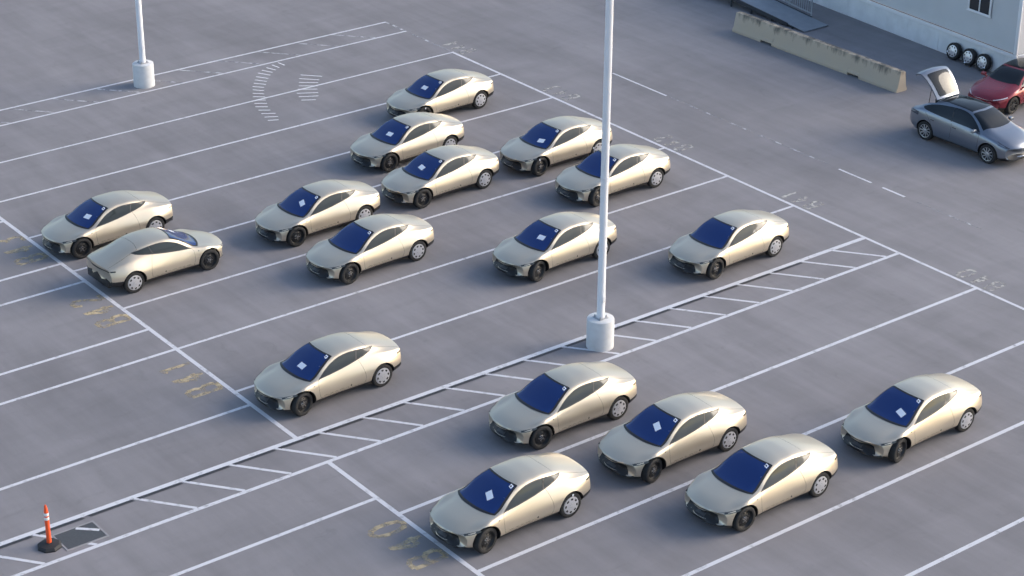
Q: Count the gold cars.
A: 17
